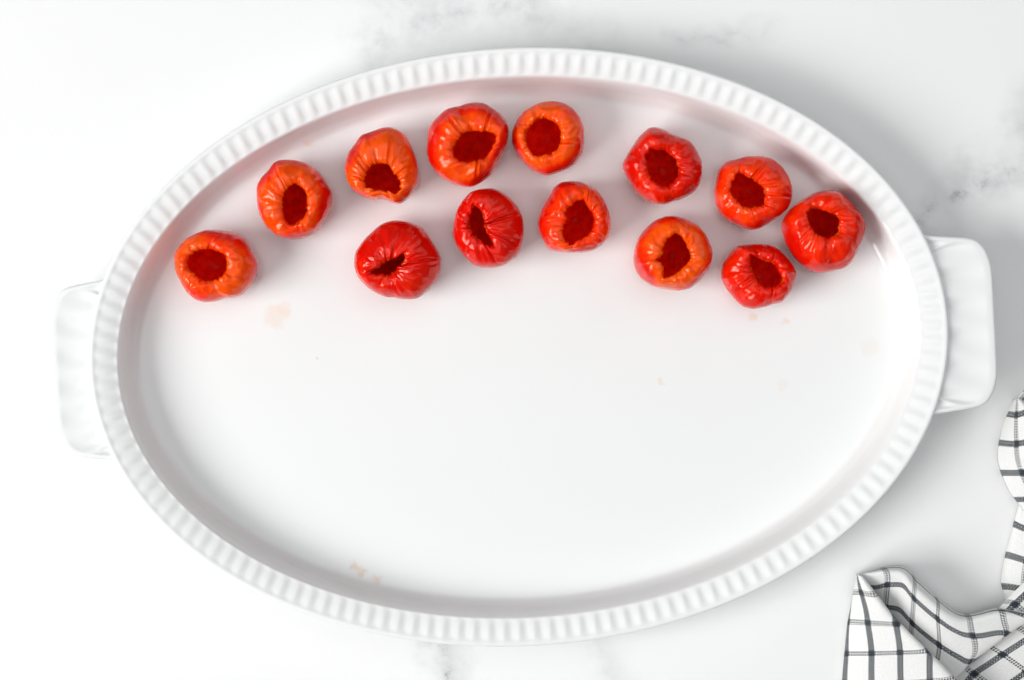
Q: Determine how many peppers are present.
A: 13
